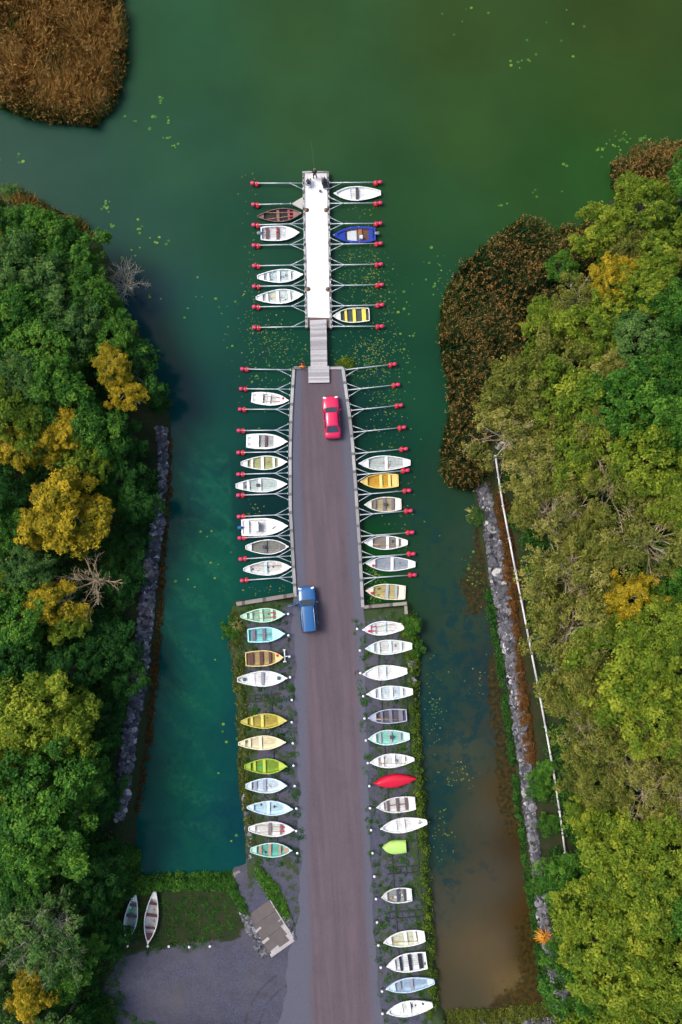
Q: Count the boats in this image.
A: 49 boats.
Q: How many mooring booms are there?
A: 38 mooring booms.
